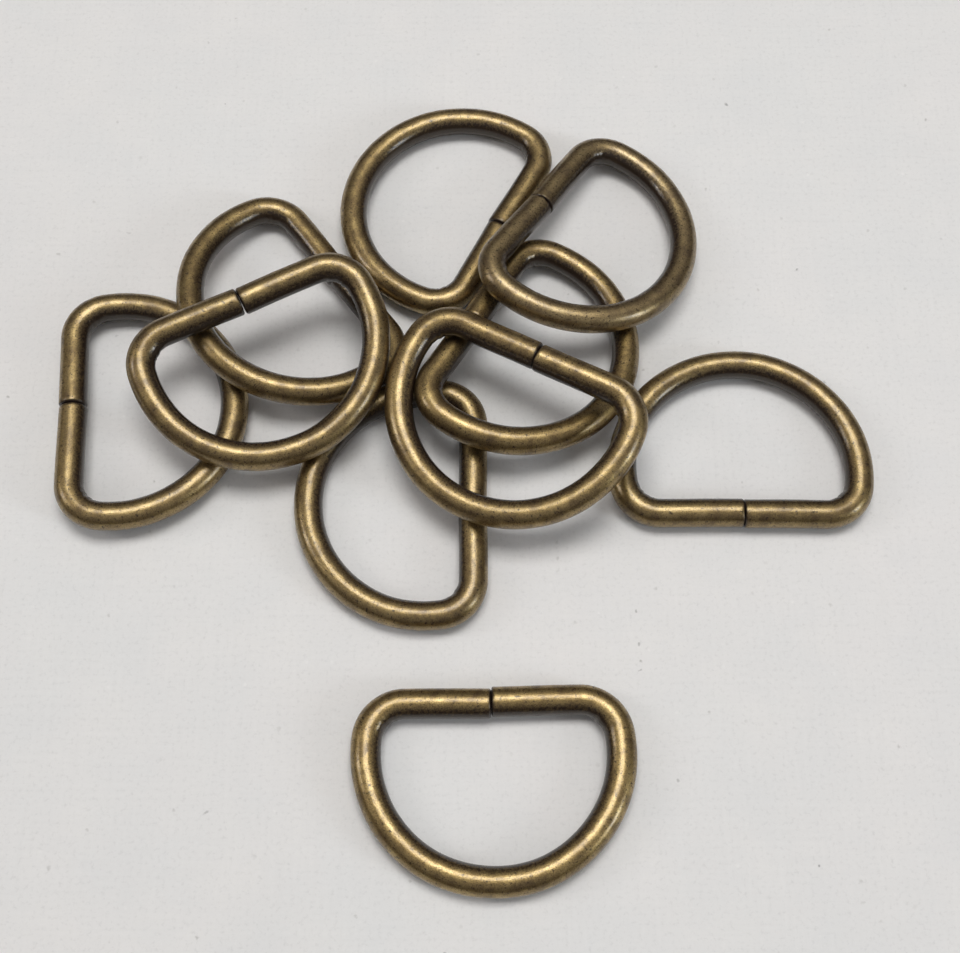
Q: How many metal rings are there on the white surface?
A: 10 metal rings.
